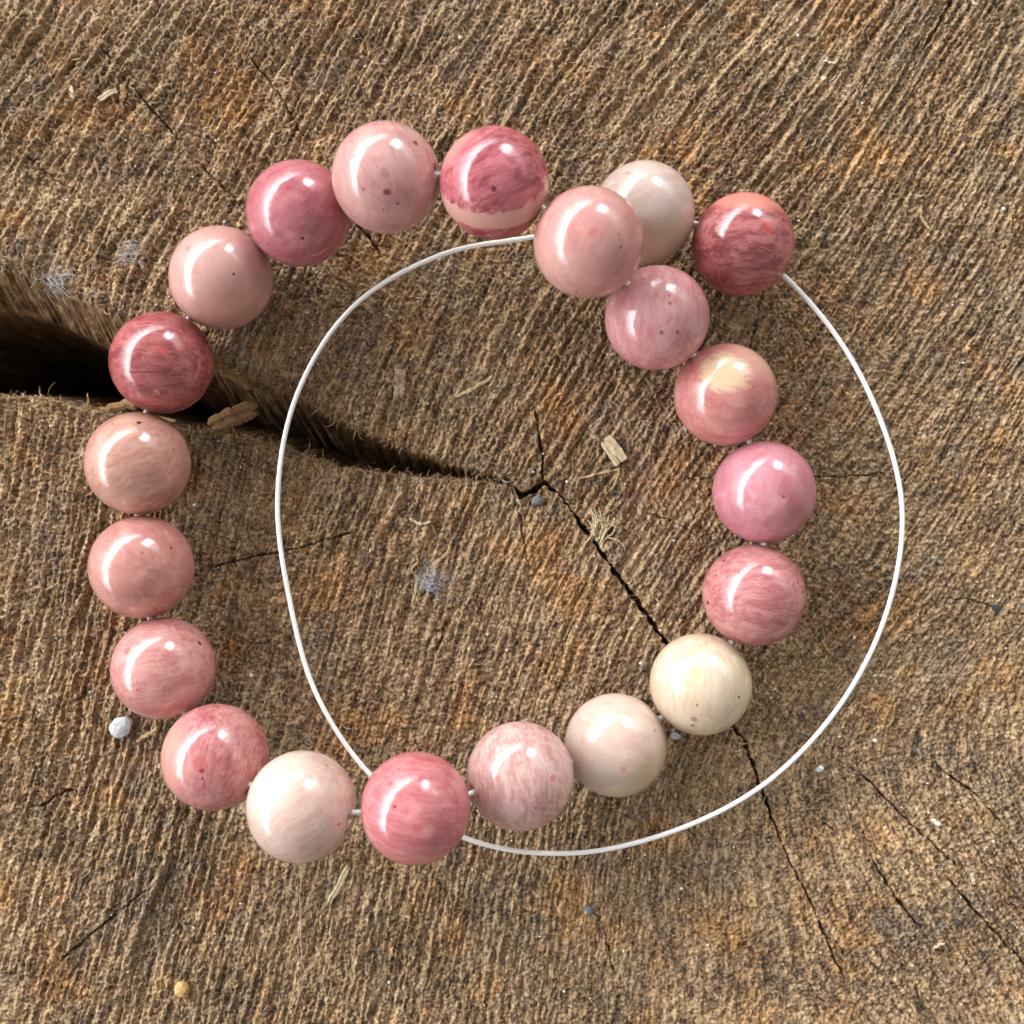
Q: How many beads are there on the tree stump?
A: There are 21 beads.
